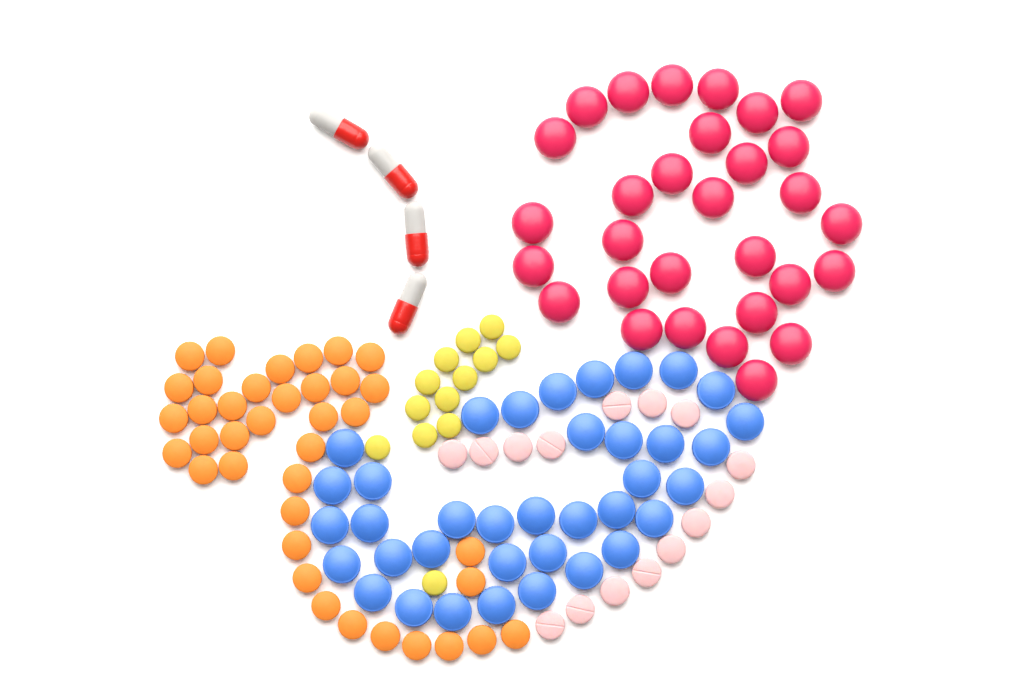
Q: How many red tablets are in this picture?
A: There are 30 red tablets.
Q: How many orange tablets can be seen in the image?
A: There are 38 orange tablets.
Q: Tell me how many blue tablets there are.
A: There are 37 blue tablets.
